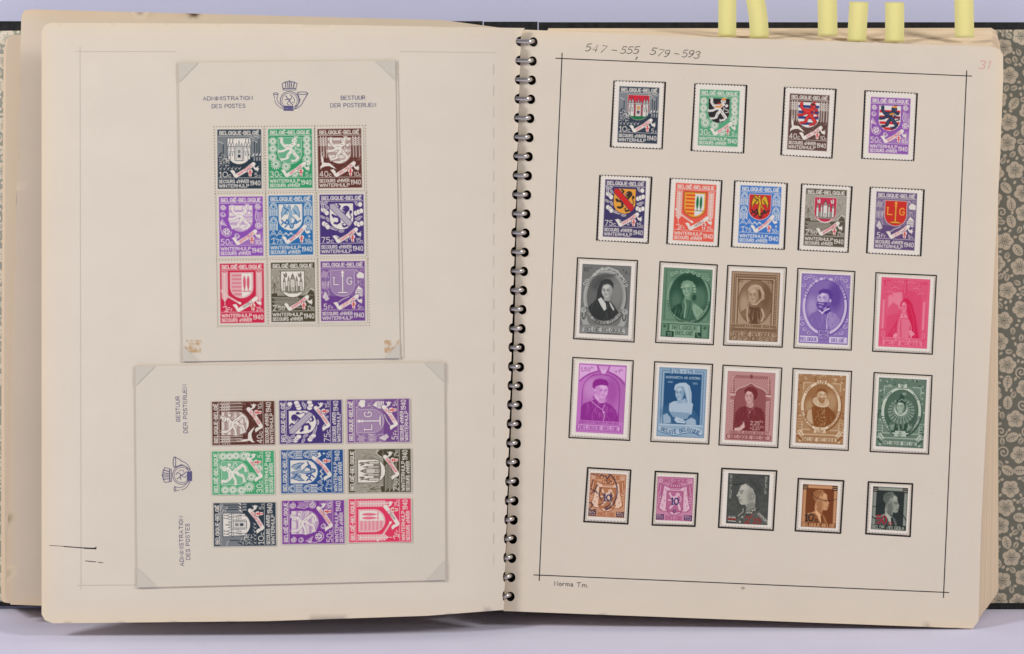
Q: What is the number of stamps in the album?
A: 42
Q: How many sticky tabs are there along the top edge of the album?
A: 6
